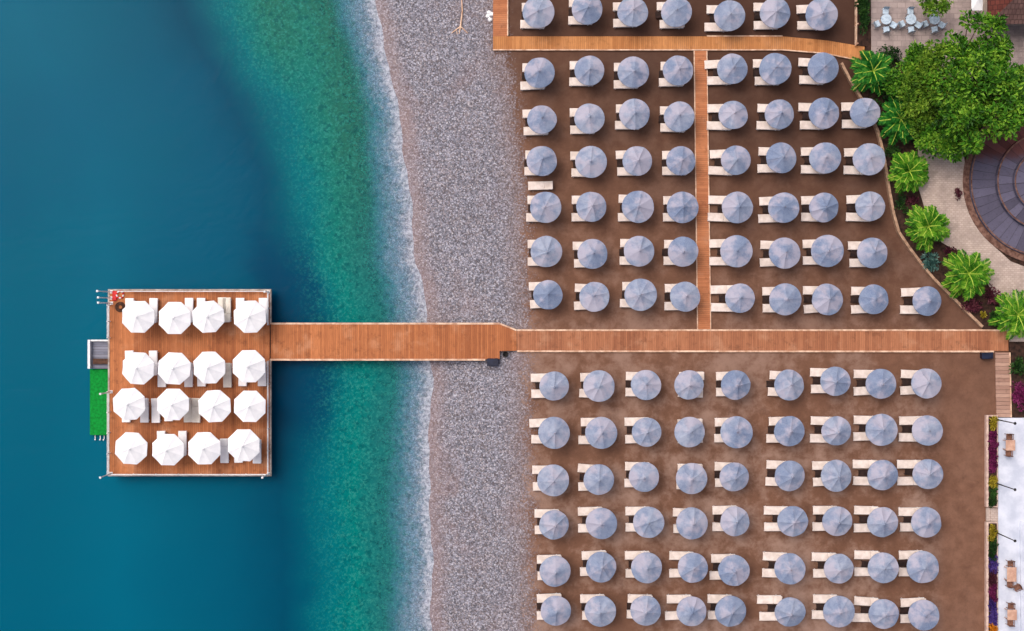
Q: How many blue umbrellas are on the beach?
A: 109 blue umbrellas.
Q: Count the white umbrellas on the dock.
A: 16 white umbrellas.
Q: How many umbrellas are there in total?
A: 125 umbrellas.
